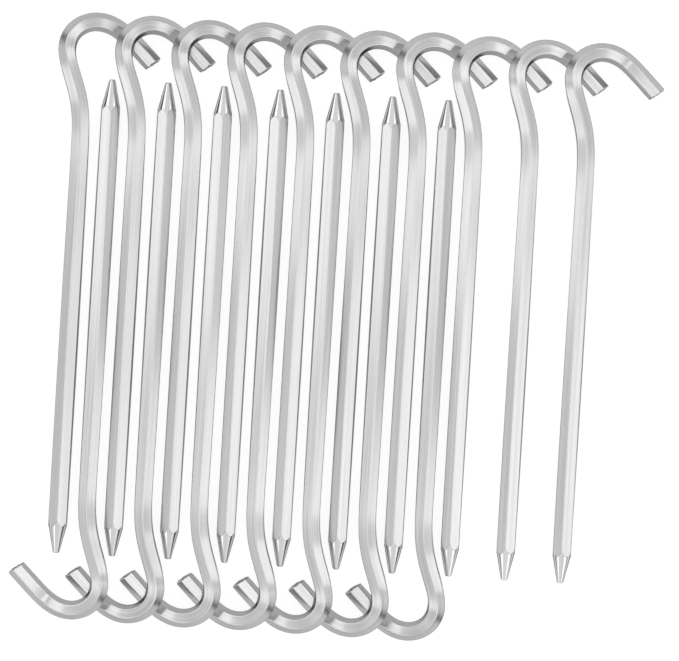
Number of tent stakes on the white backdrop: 17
